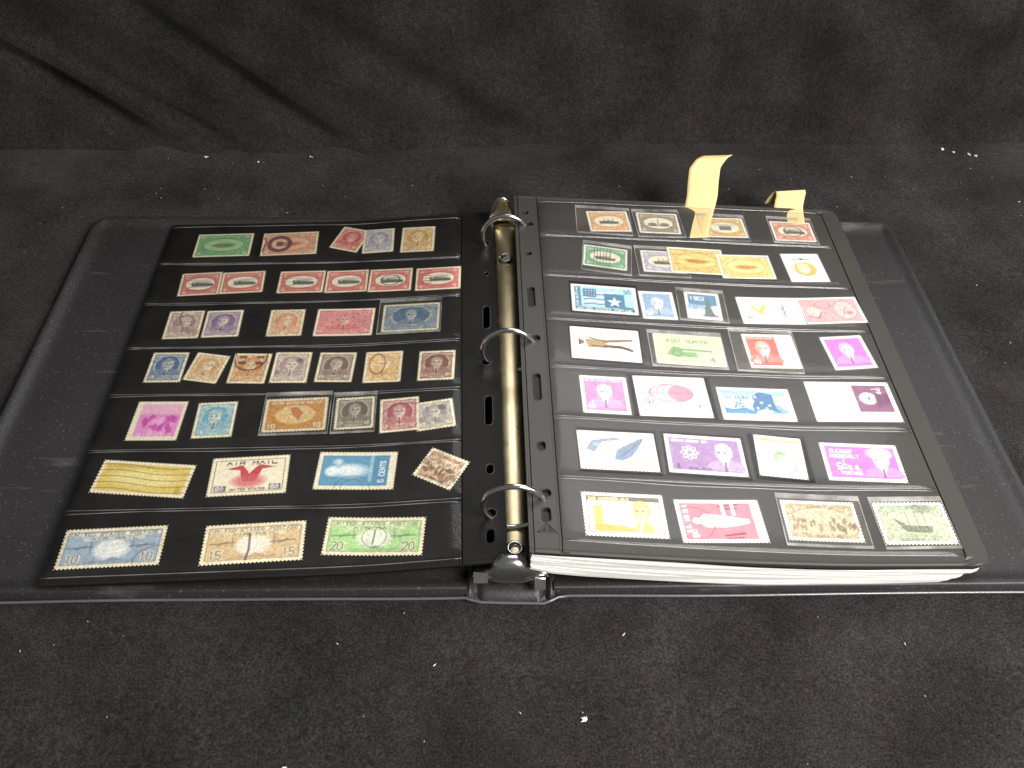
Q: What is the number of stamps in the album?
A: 66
